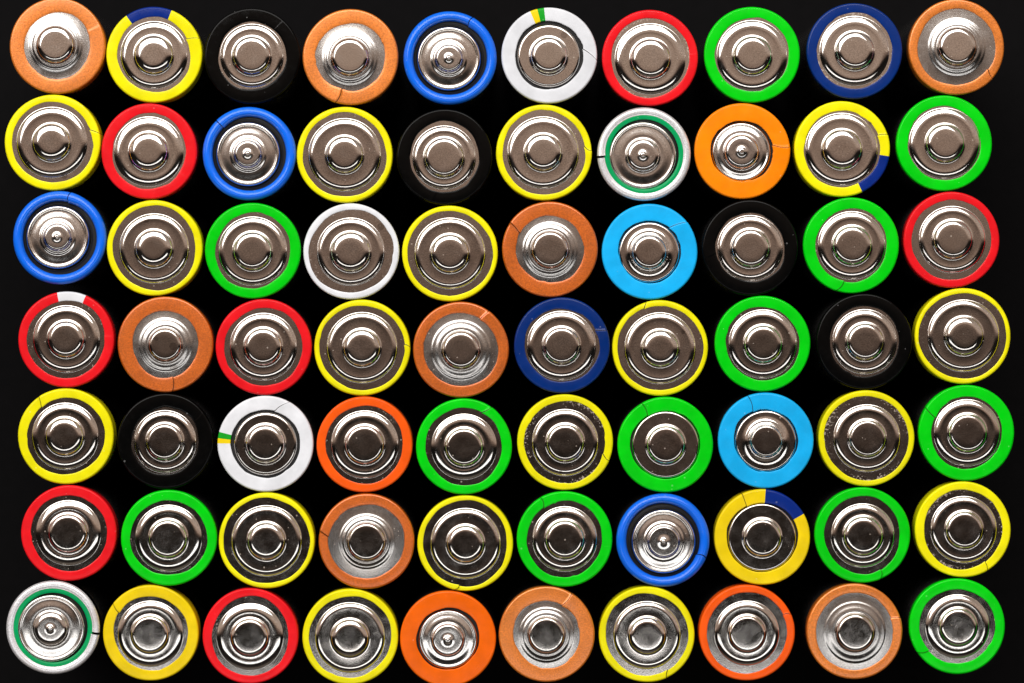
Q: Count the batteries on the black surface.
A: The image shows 70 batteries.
